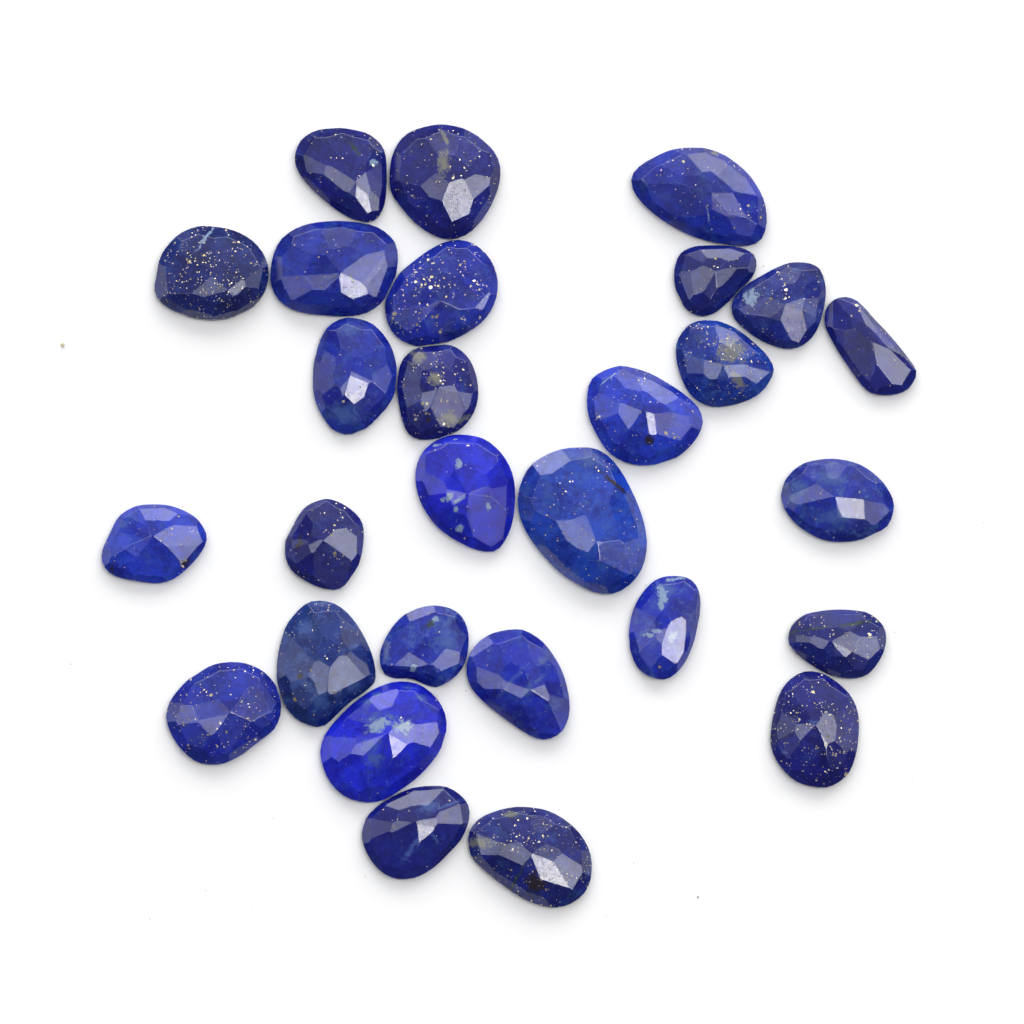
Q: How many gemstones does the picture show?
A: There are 28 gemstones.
